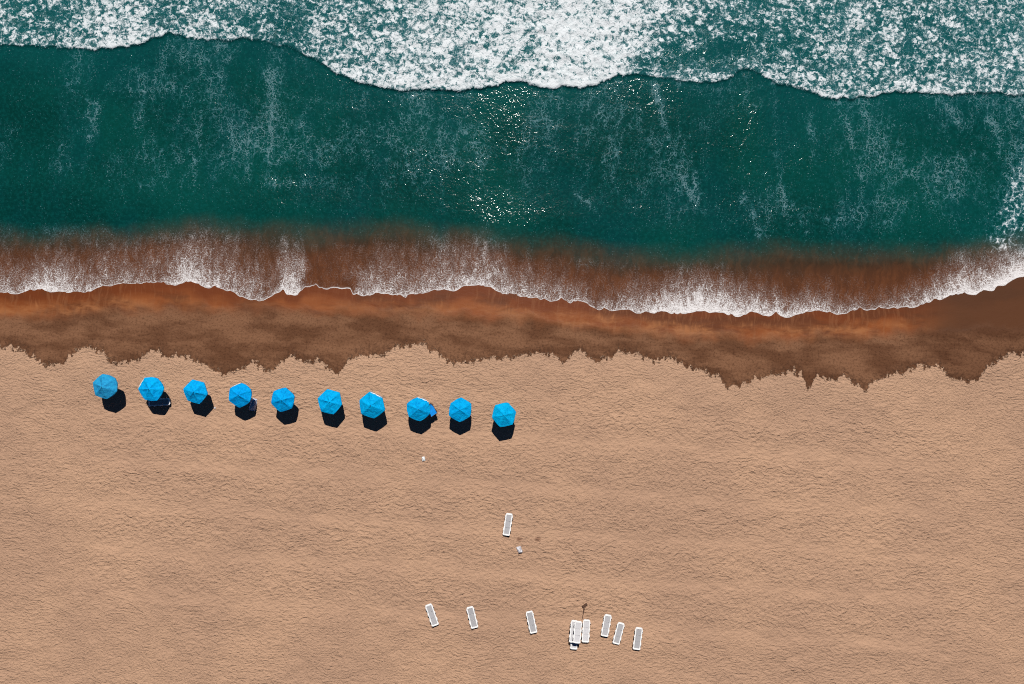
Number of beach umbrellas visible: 10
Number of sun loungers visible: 12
